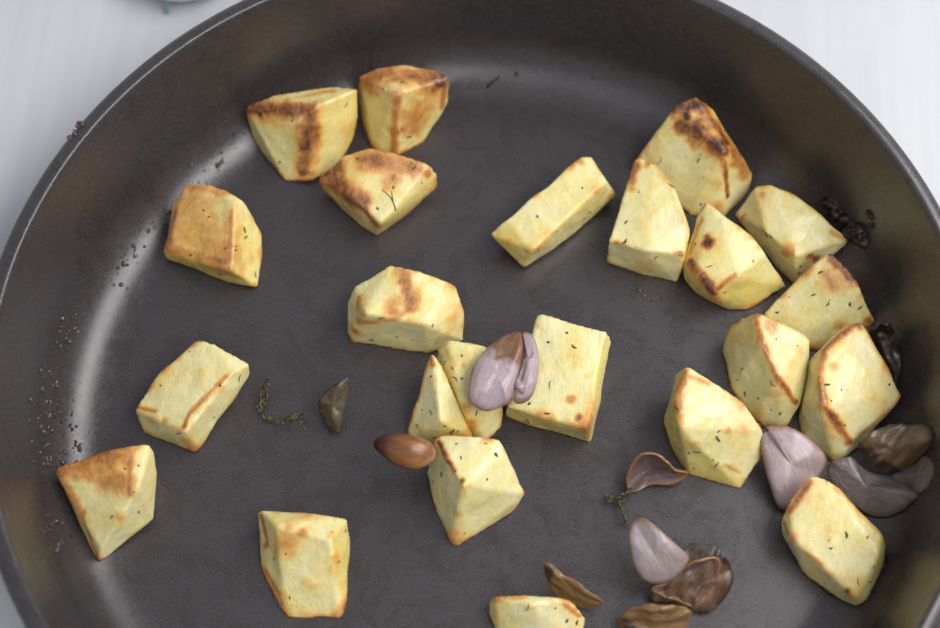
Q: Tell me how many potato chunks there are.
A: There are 23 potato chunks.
